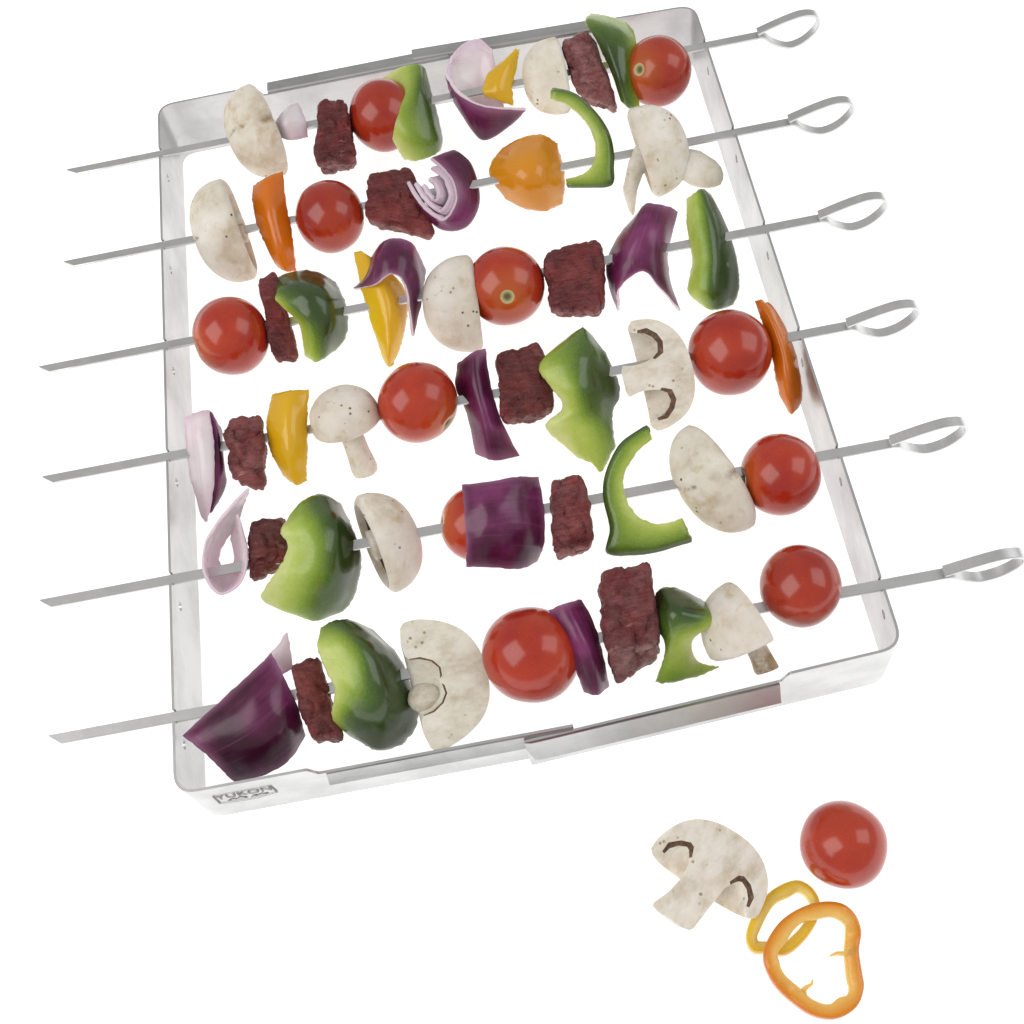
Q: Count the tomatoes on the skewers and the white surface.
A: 12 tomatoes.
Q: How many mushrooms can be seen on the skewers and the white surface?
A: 12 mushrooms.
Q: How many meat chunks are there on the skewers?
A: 11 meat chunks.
